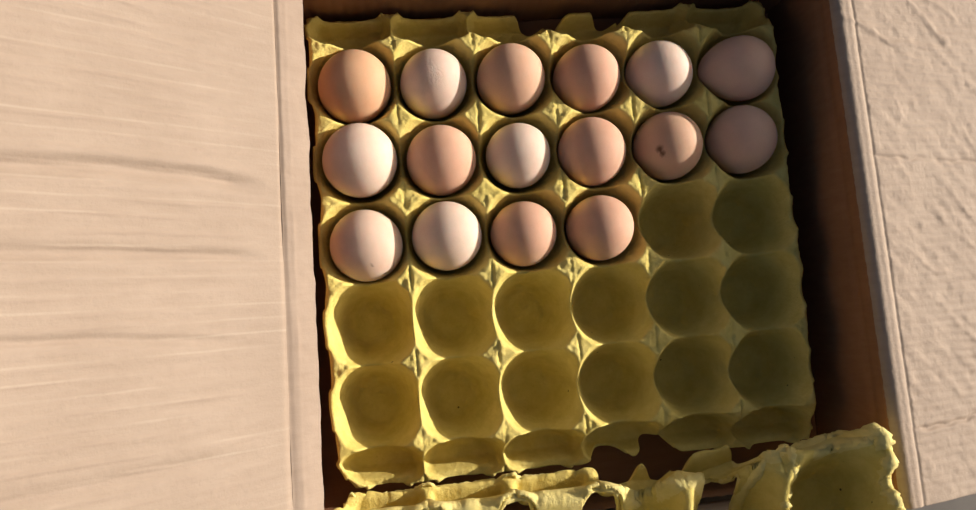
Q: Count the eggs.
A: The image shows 16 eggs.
